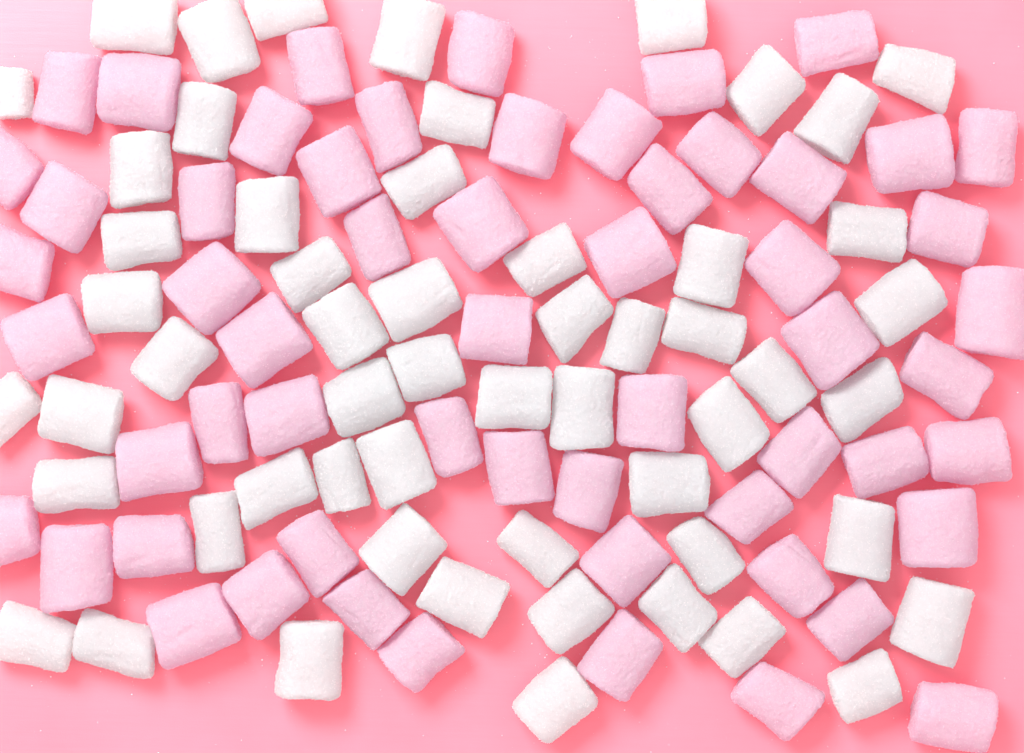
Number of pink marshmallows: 58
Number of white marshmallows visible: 56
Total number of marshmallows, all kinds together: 114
